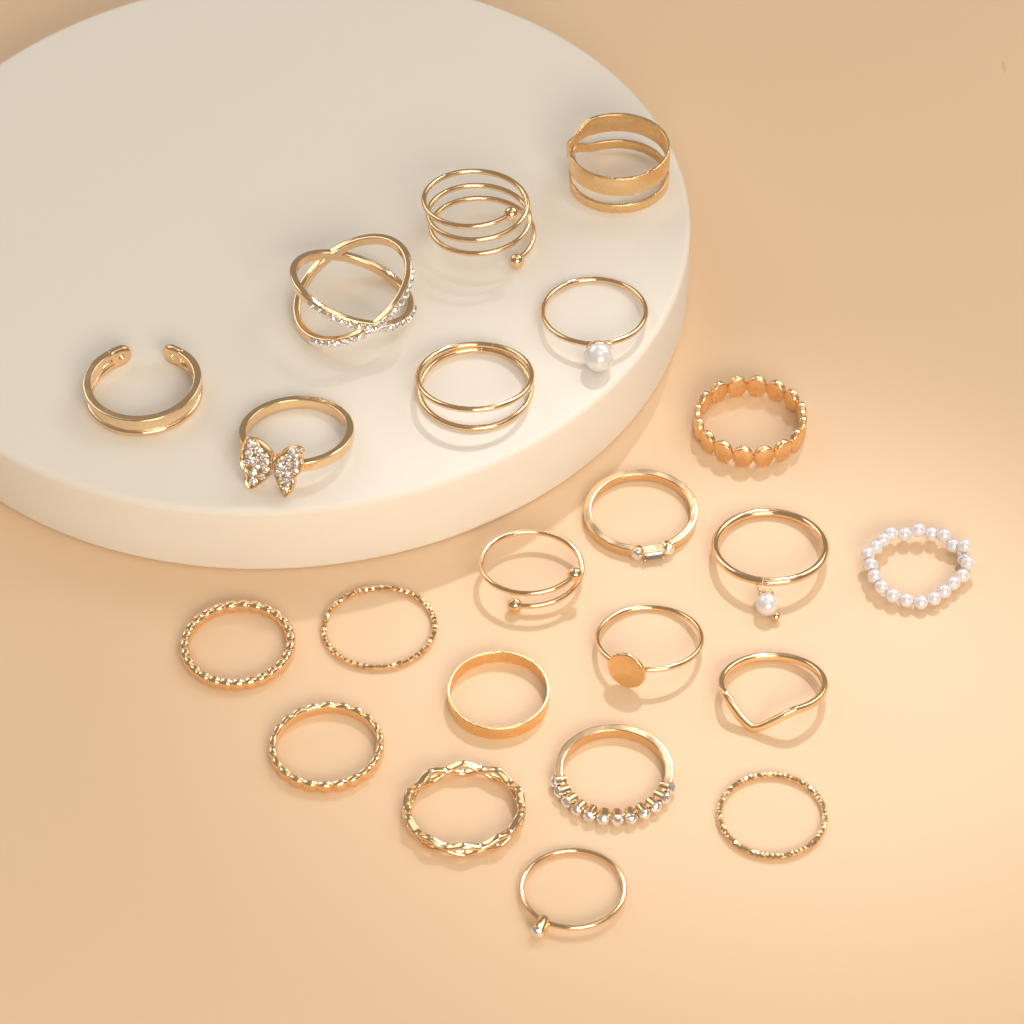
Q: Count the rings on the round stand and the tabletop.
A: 22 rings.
